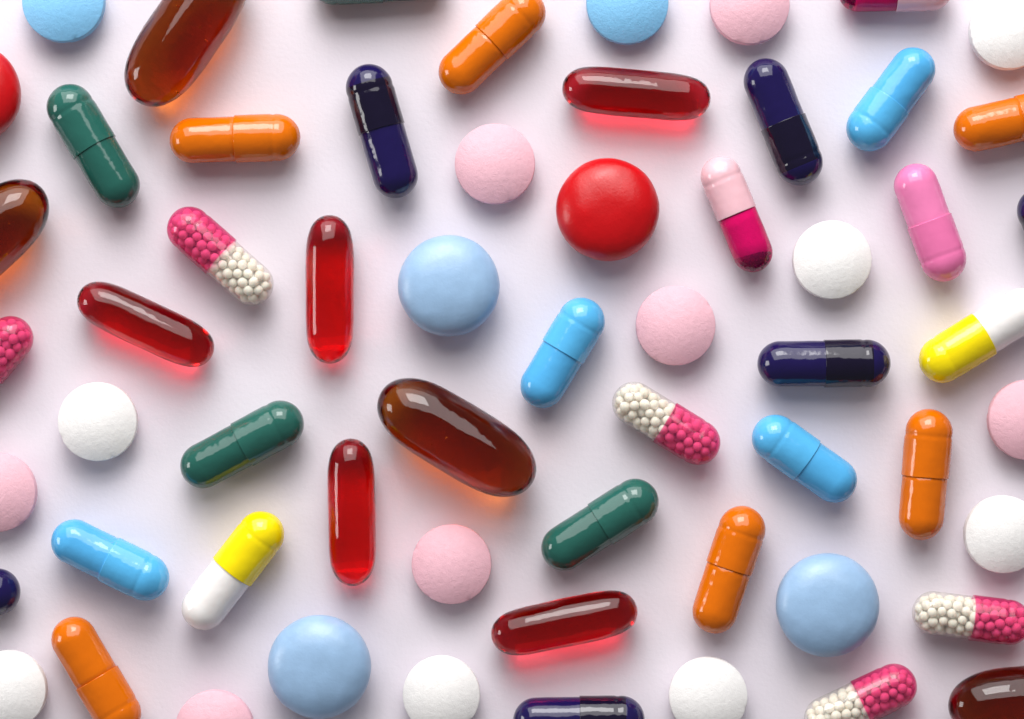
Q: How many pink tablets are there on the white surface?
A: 7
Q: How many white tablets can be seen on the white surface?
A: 7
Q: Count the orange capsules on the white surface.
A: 6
